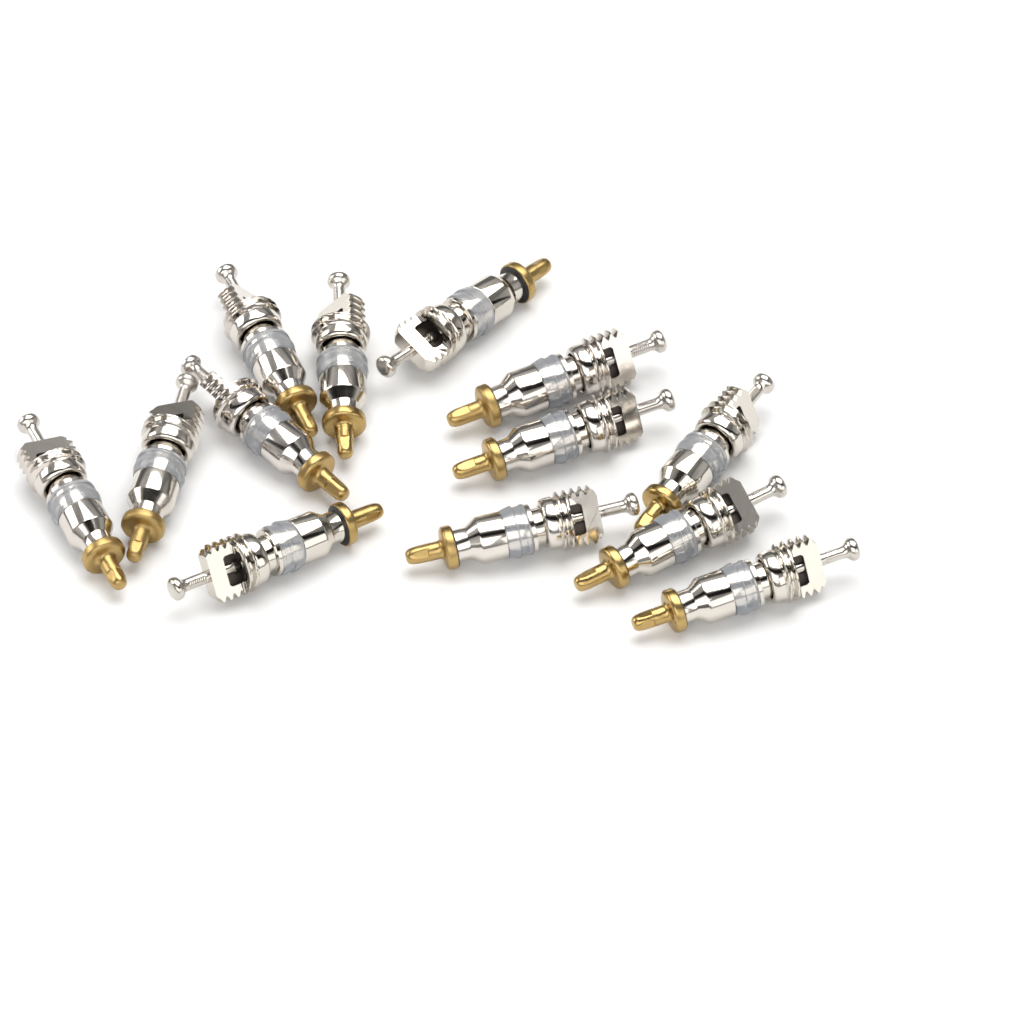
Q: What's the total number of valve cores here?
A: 13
